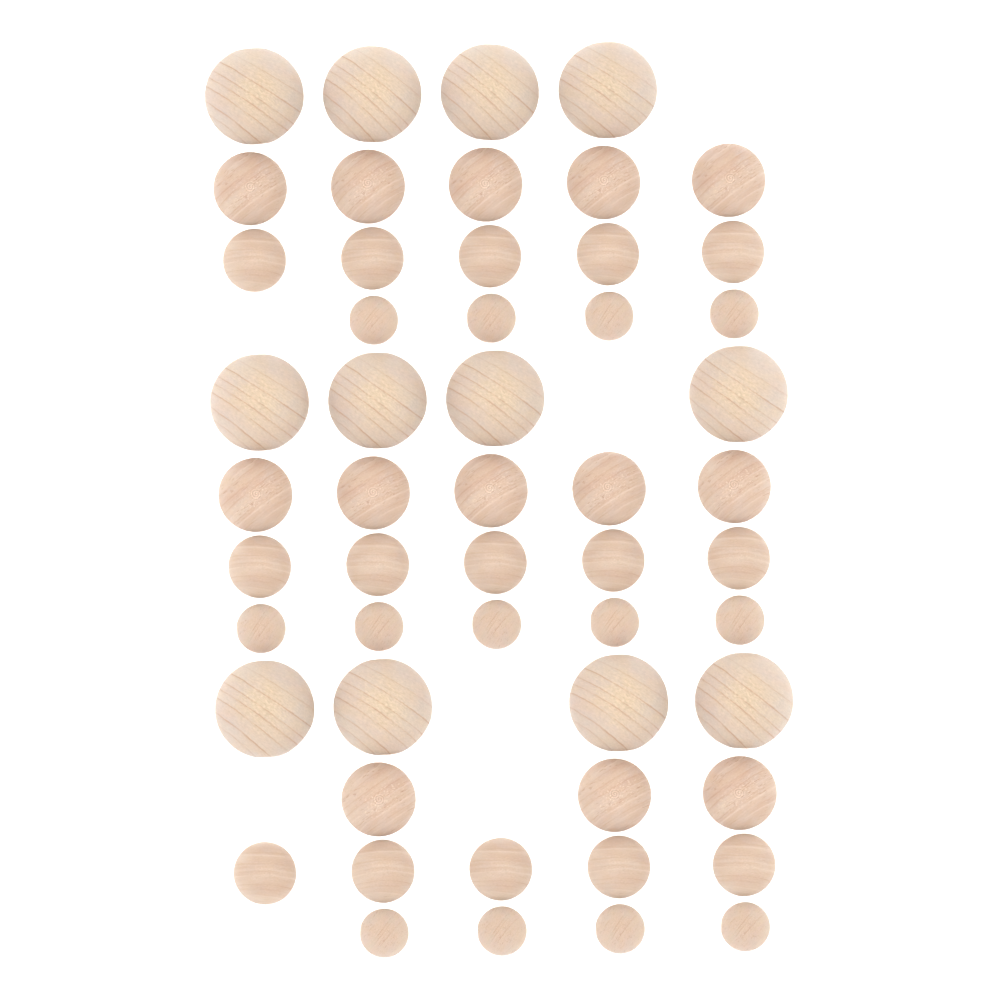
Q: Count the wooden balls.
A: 53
